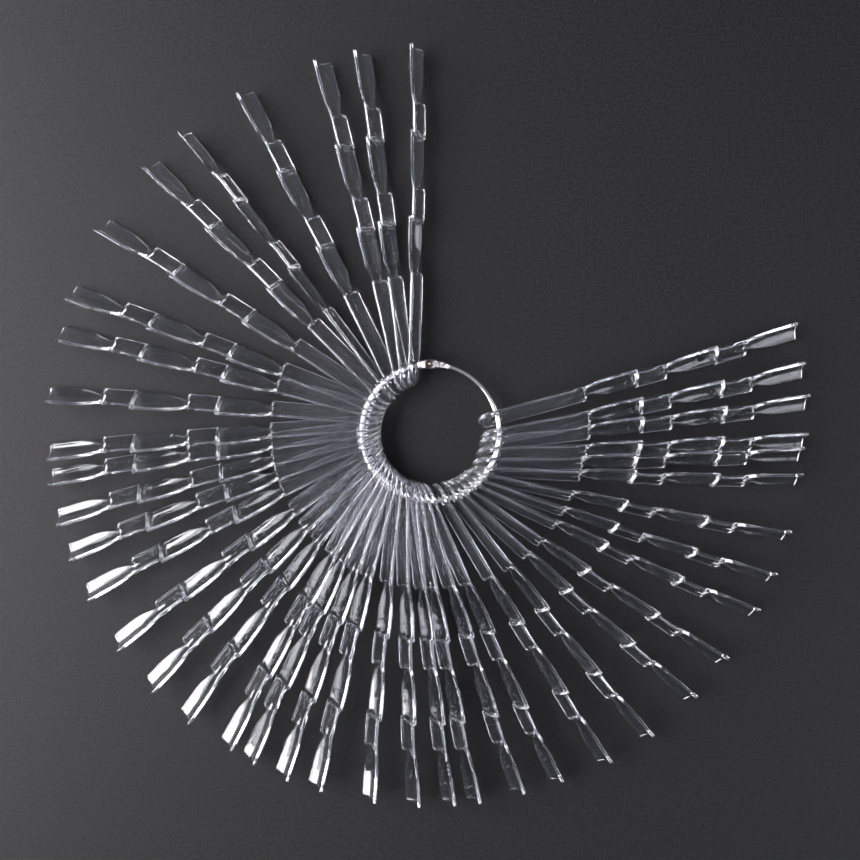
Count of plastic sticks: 41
